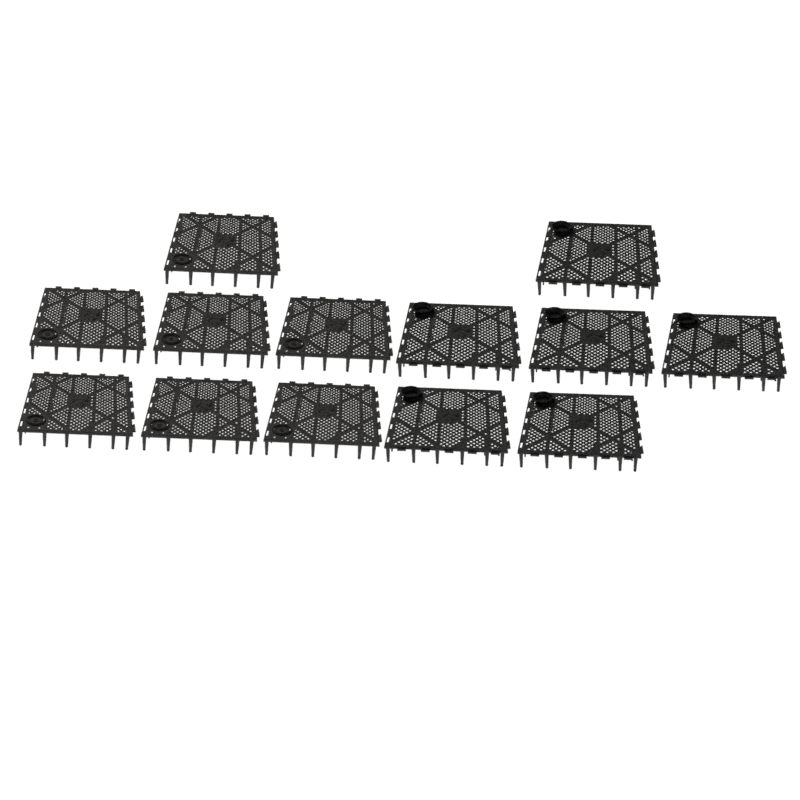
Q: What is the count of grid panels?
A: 13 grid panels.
